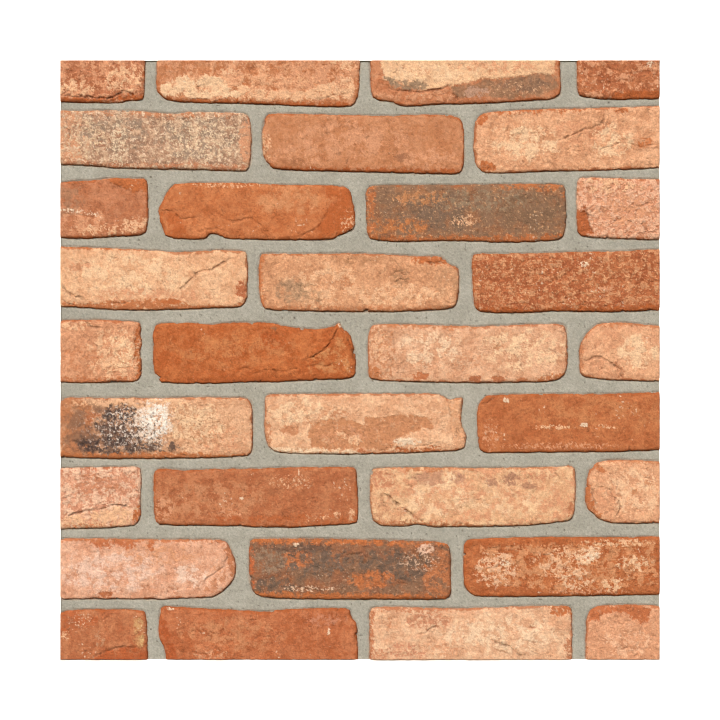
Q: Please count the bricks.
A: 32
